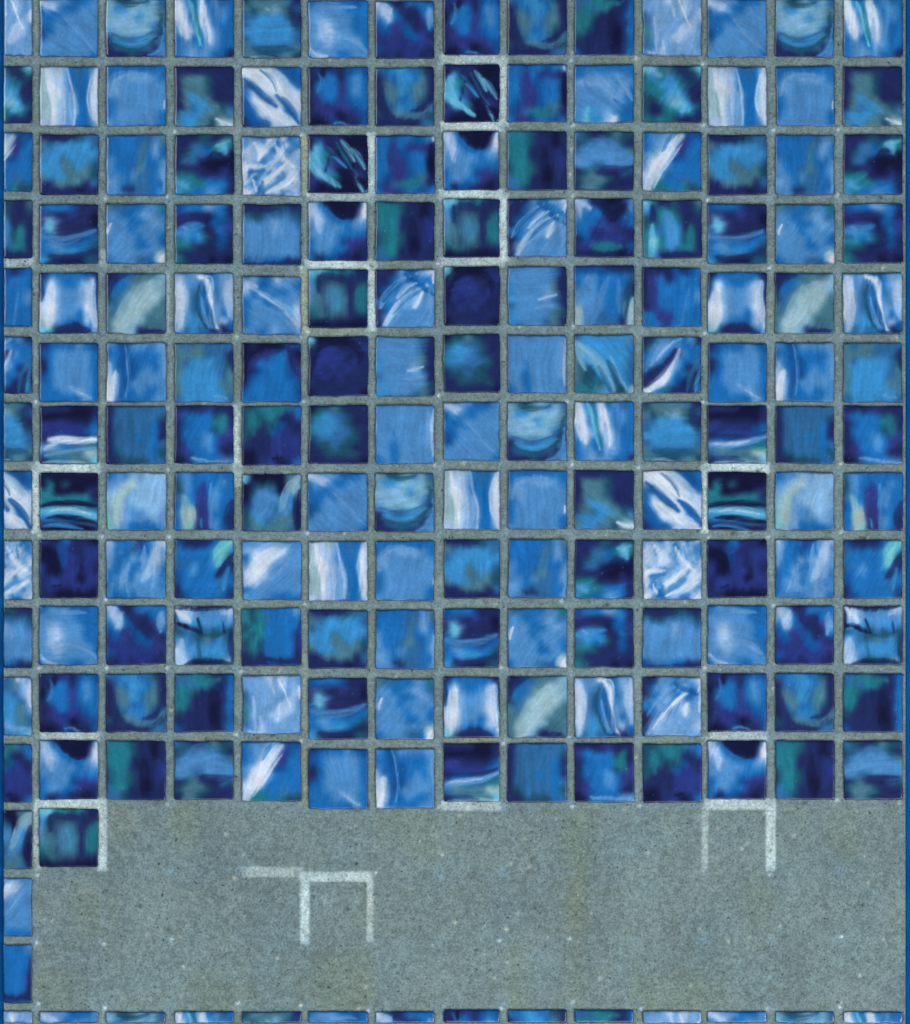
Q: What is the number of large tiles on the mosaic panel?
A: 157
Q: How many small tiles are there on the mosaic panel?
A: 29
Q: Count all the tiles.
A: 186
